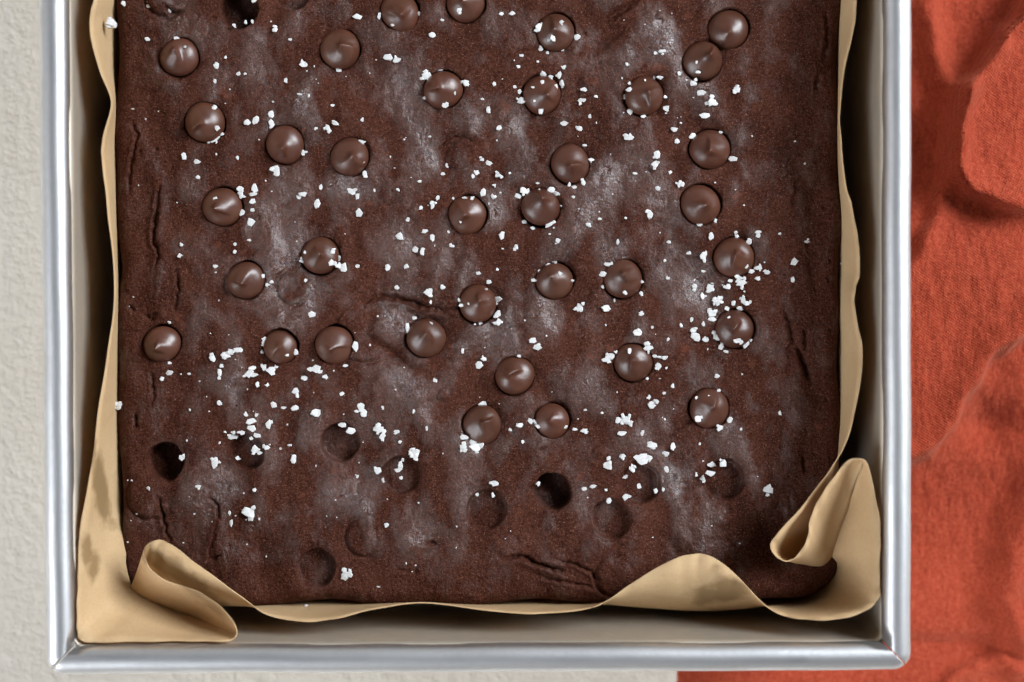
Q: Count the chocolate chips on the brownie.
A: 35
